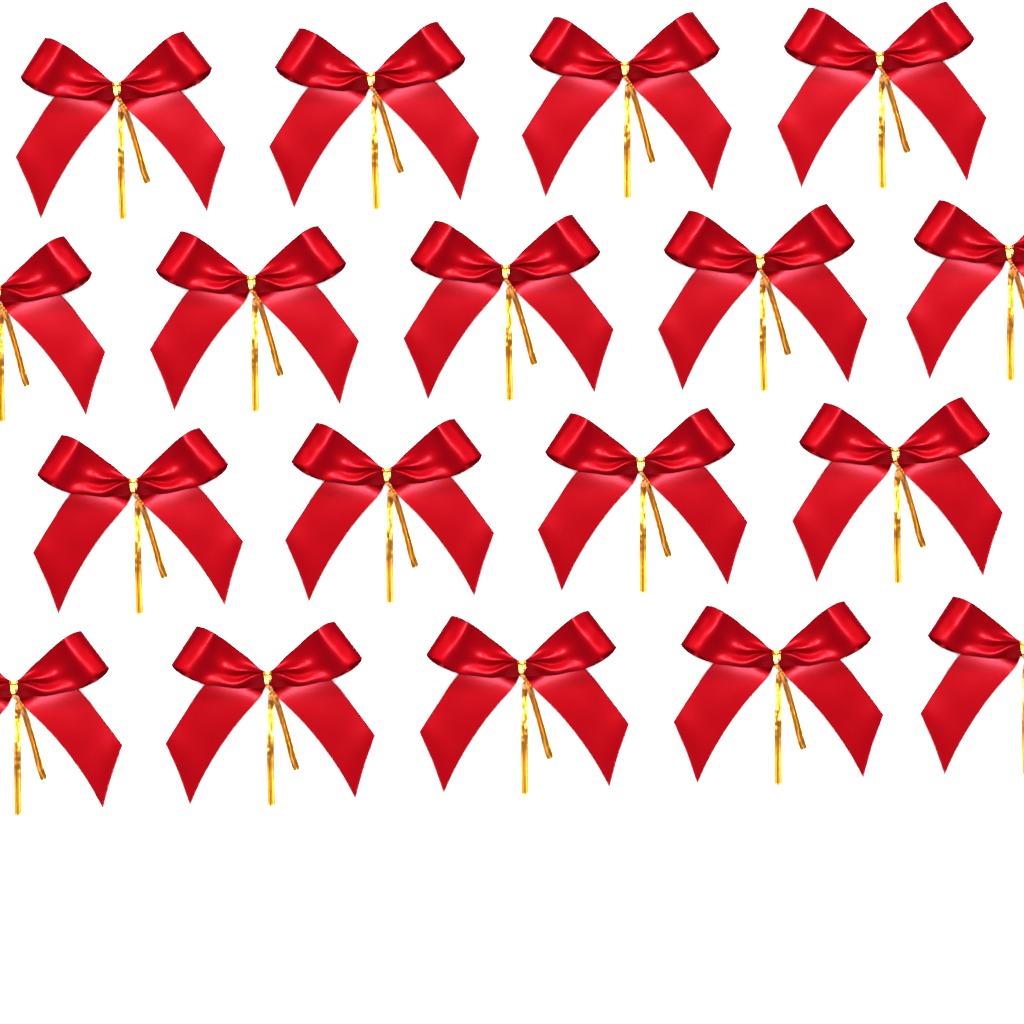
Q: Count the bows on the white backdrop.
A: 18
